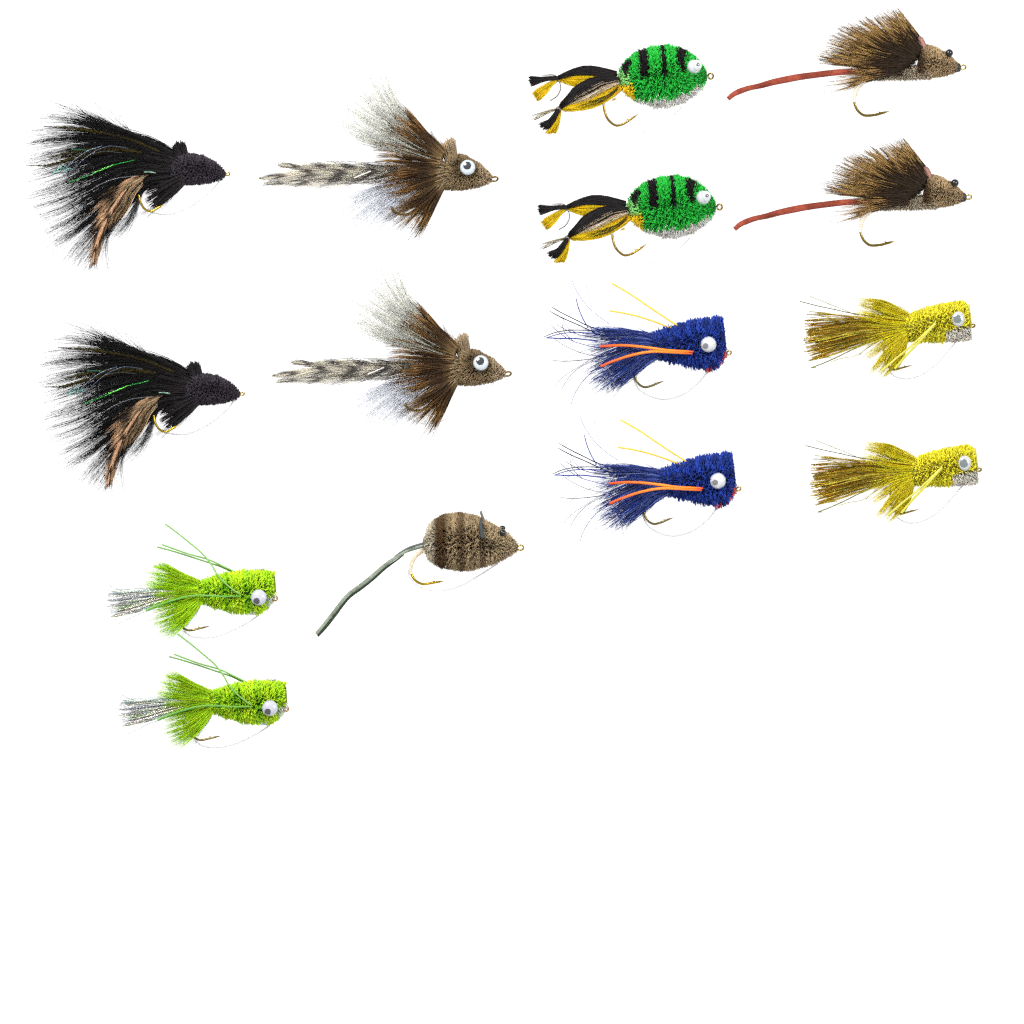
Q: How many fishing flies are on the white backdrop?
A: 15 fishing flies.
